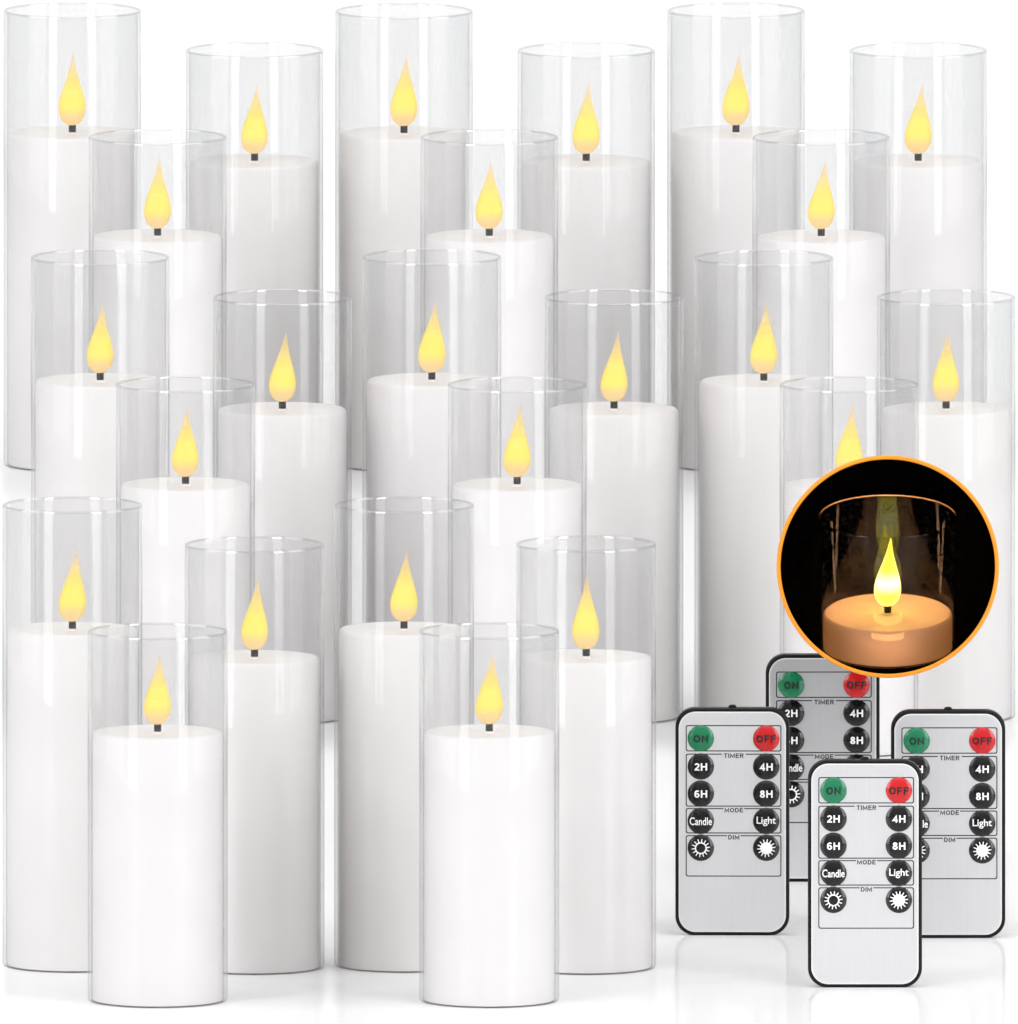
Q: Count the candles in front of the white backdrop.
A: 25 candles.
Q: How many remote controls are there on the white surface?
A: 4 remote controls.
